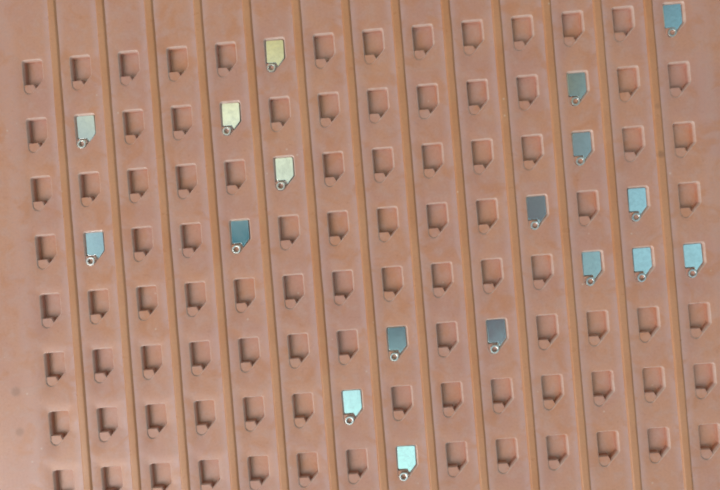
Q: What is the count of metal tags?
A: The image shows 18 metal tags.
